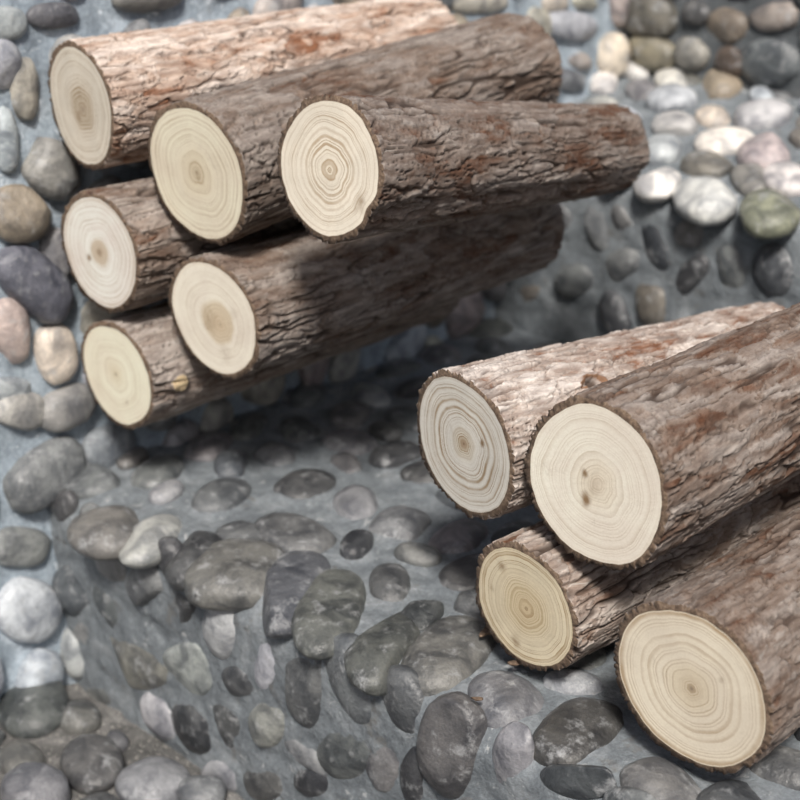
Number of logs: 10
